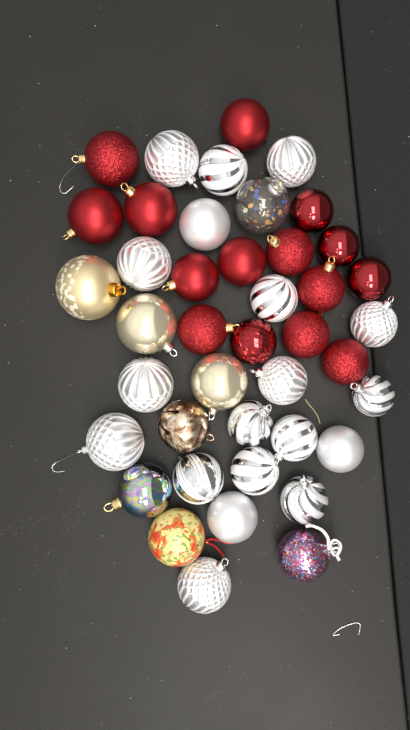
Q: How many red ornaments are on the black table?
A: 15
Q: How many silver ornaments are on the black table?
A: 19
